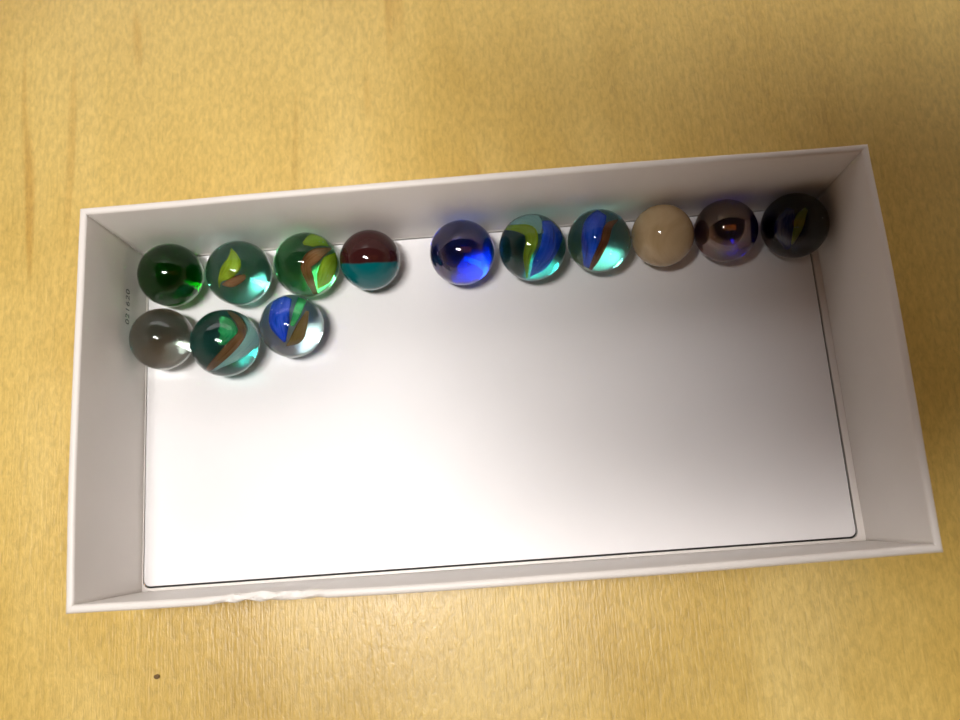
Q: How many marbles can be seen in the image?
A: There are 13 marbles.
